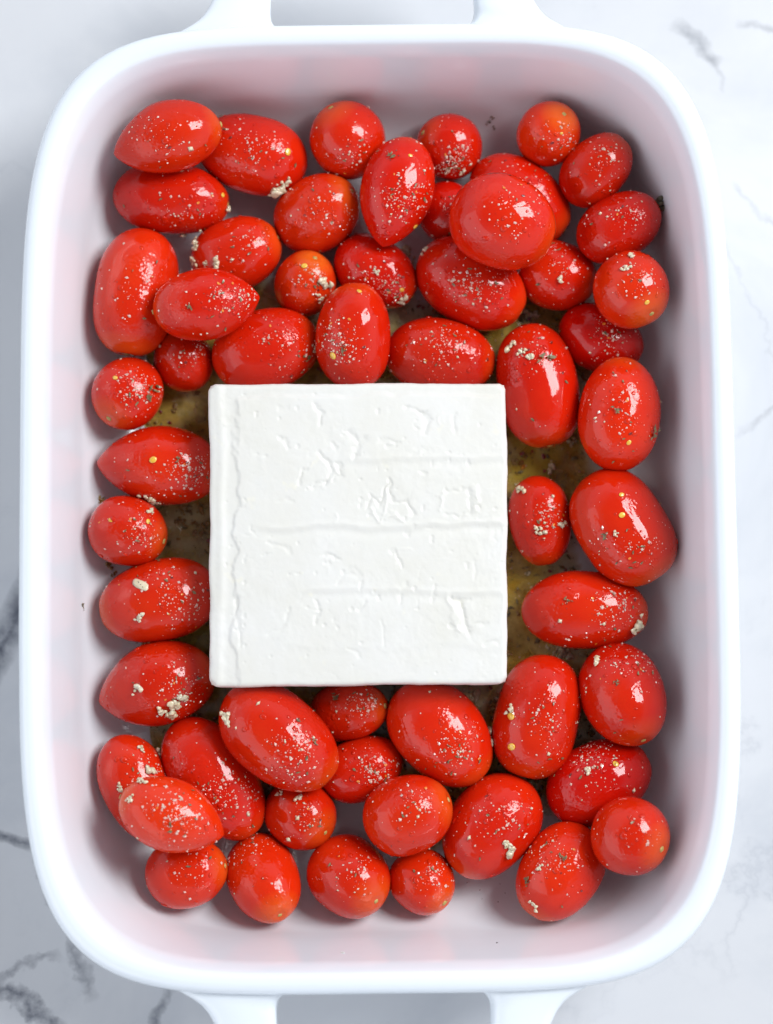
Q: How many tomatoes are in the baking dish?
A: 55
